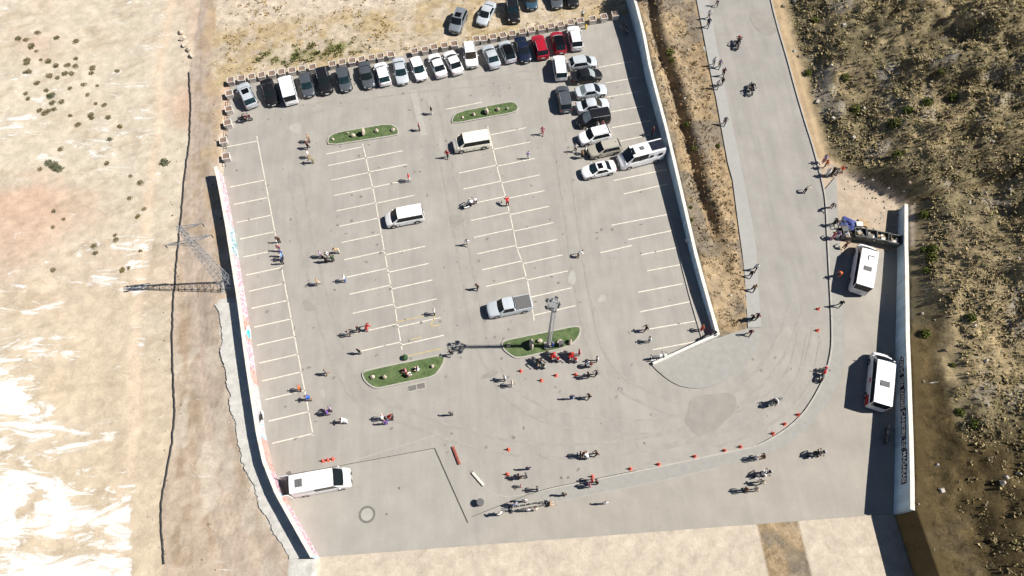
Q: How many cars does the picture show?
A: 34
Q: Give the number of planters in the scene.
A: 41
